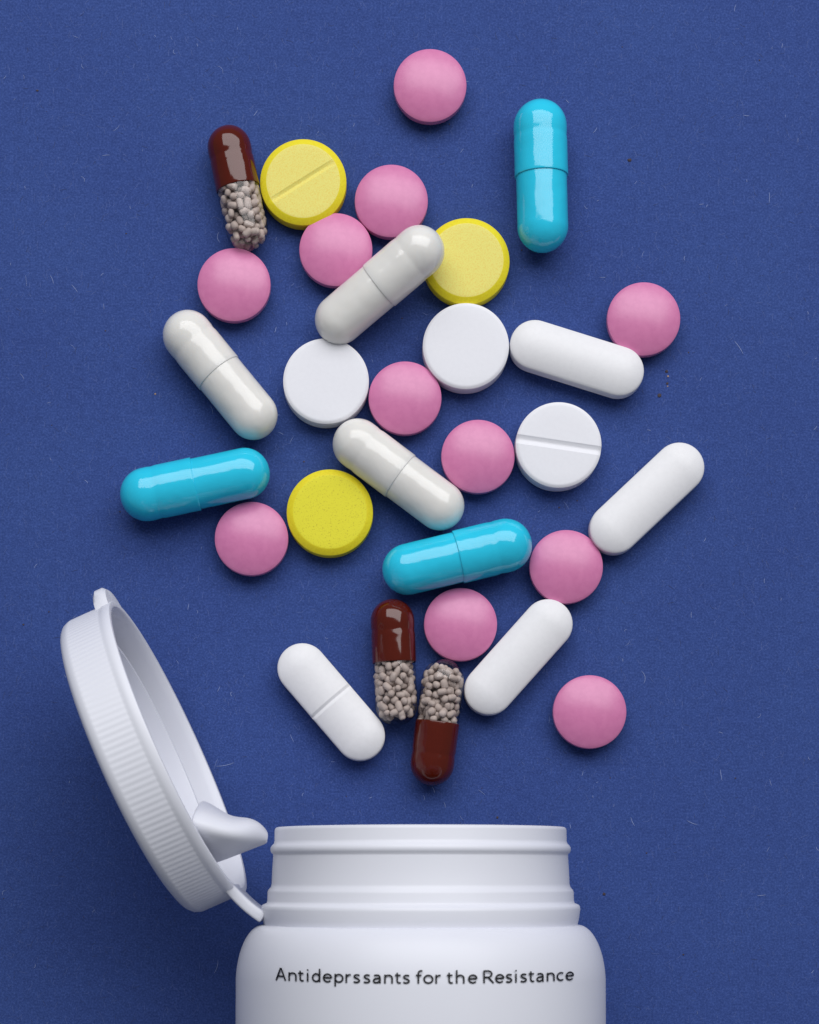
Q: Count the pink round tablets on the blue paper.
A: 11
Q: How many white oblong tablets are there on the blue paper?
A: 4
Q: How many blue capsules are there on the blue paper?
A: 3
